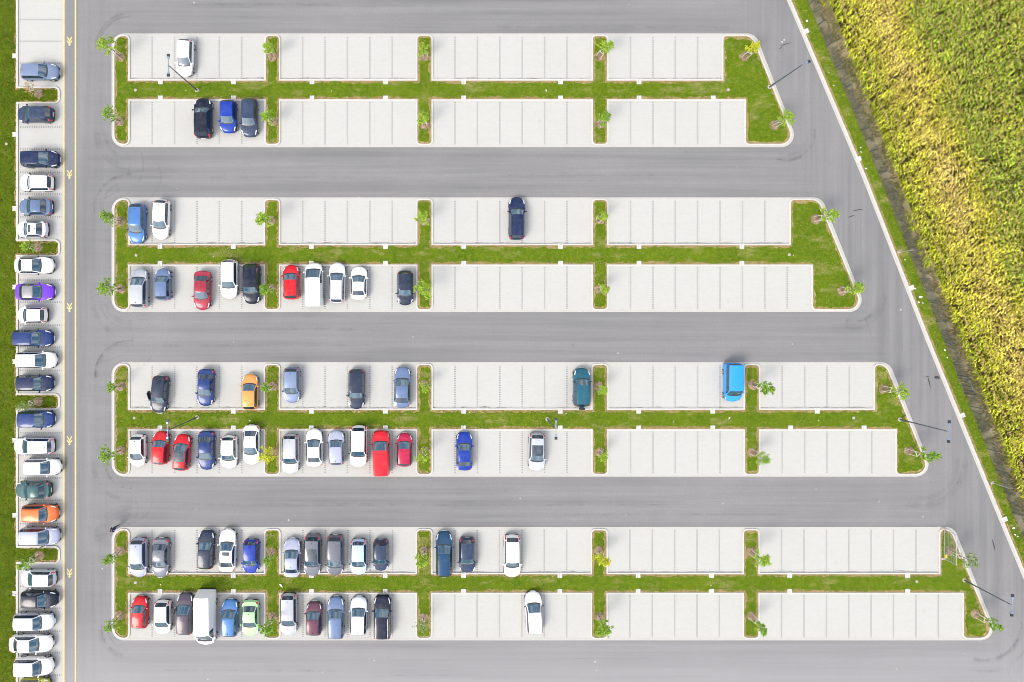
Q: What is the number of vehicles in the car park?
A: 88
